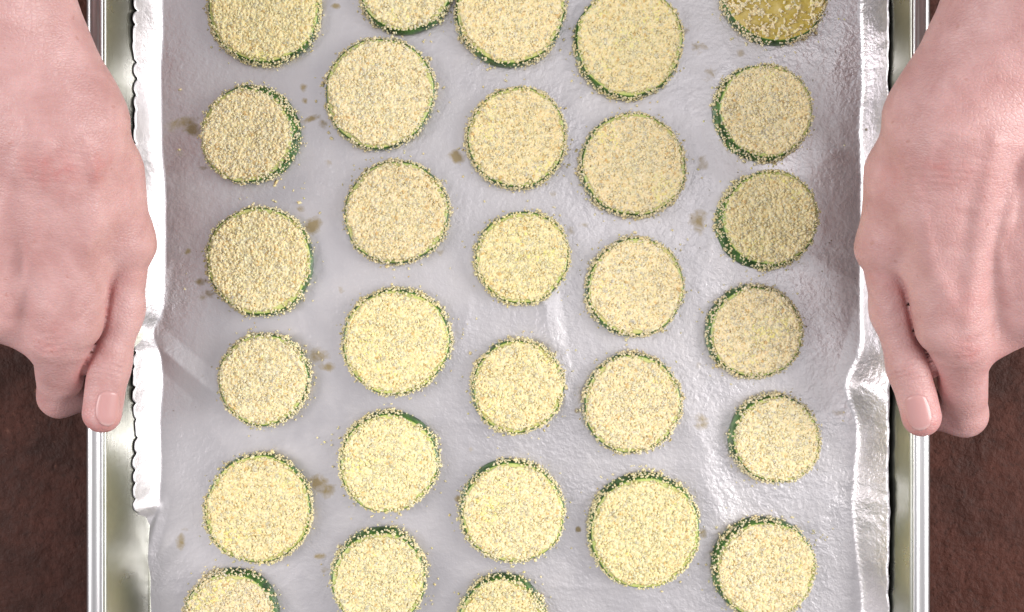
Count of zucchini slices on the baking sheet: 29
